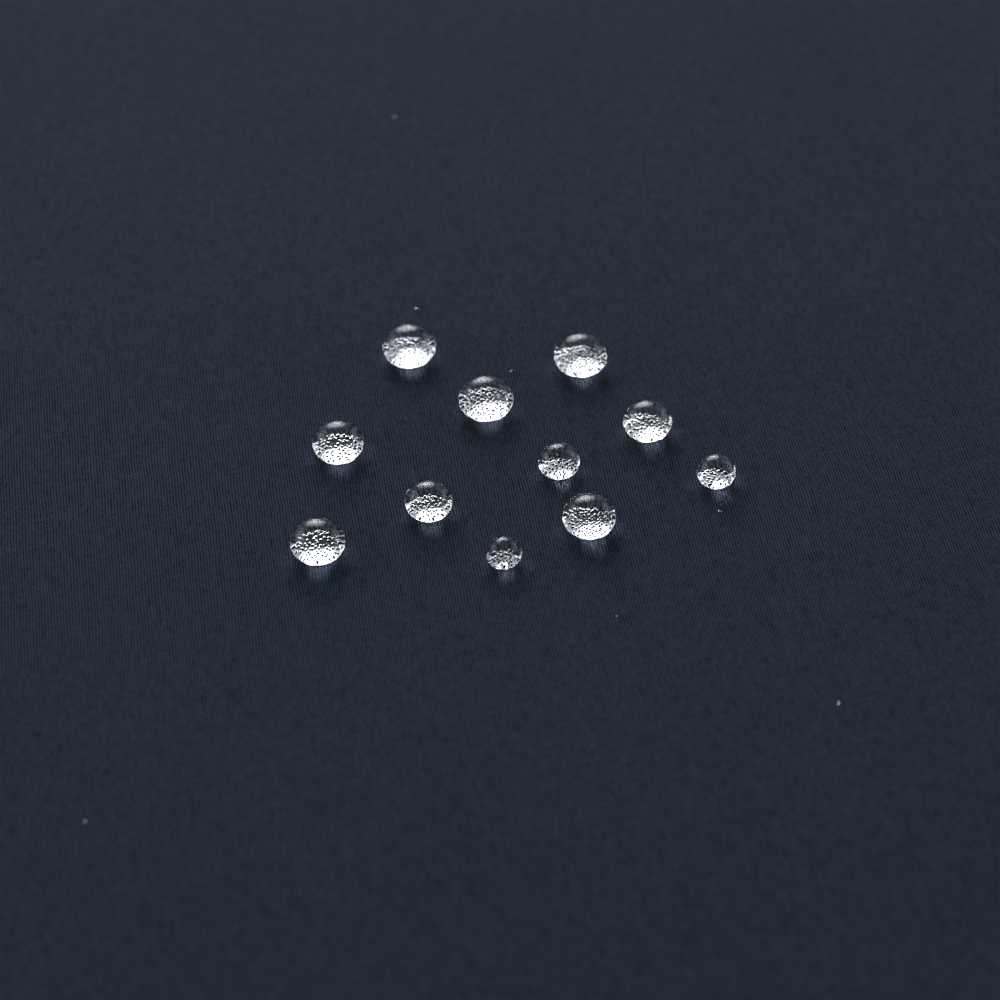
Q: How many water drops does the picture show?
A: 11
